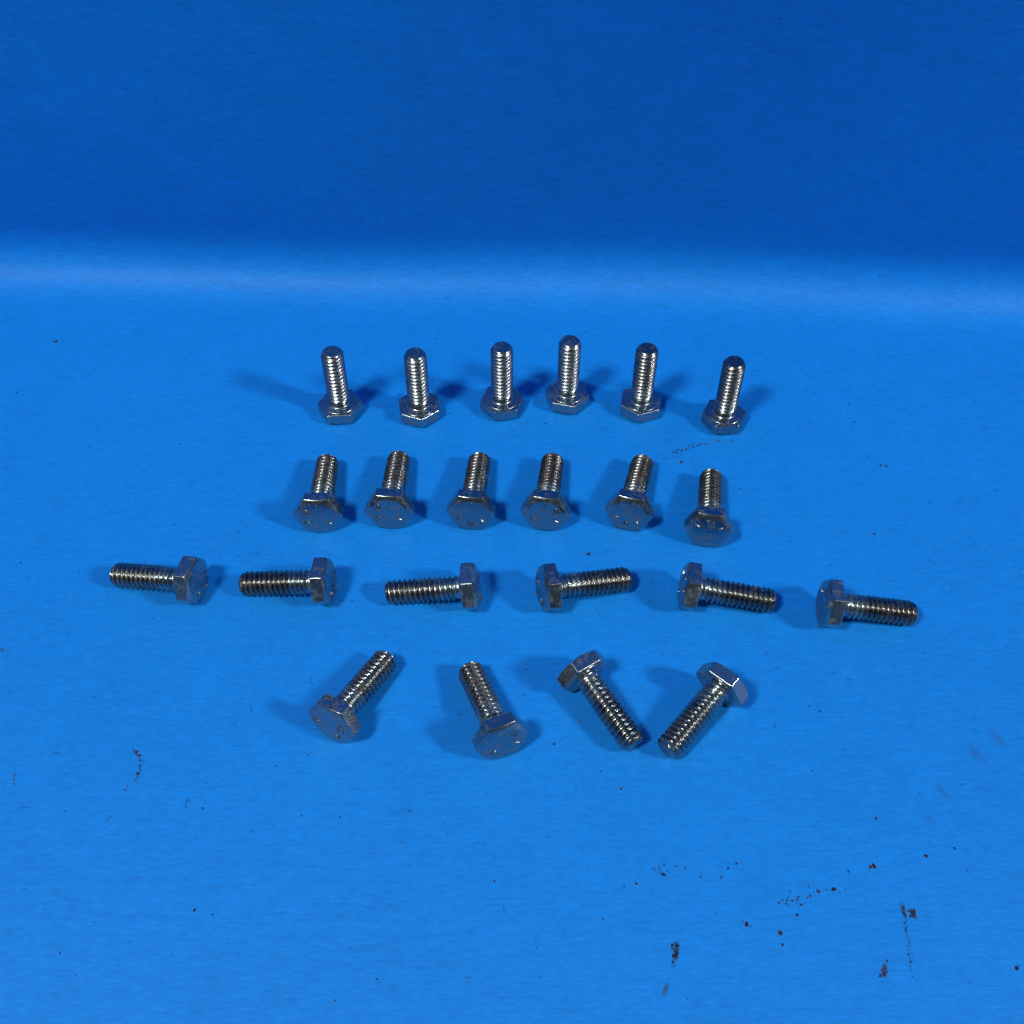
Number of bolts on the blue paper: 22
